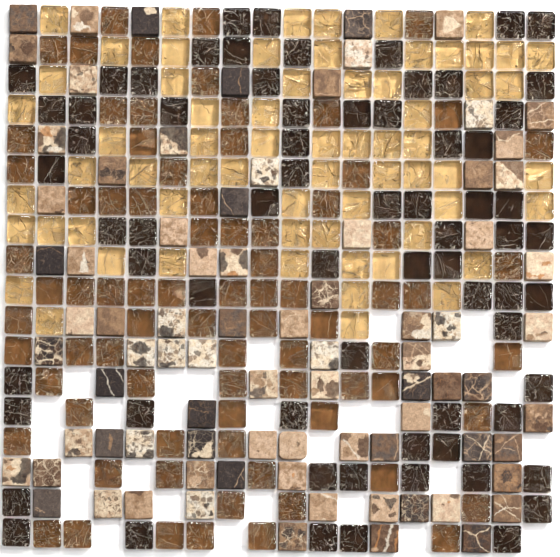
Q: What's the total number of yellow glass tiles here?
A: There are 65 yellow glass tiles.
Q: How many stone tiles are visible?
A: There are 81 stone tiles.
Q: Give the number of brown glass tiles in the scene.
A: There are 79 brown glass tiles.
